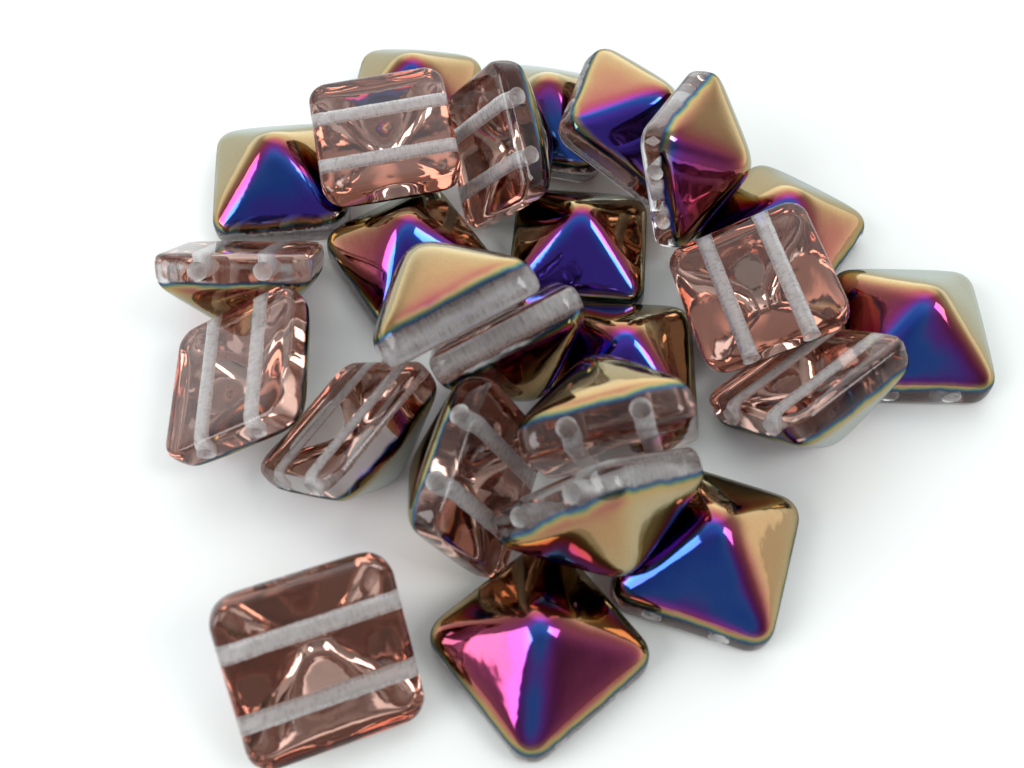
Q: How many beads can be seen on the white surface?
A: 25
